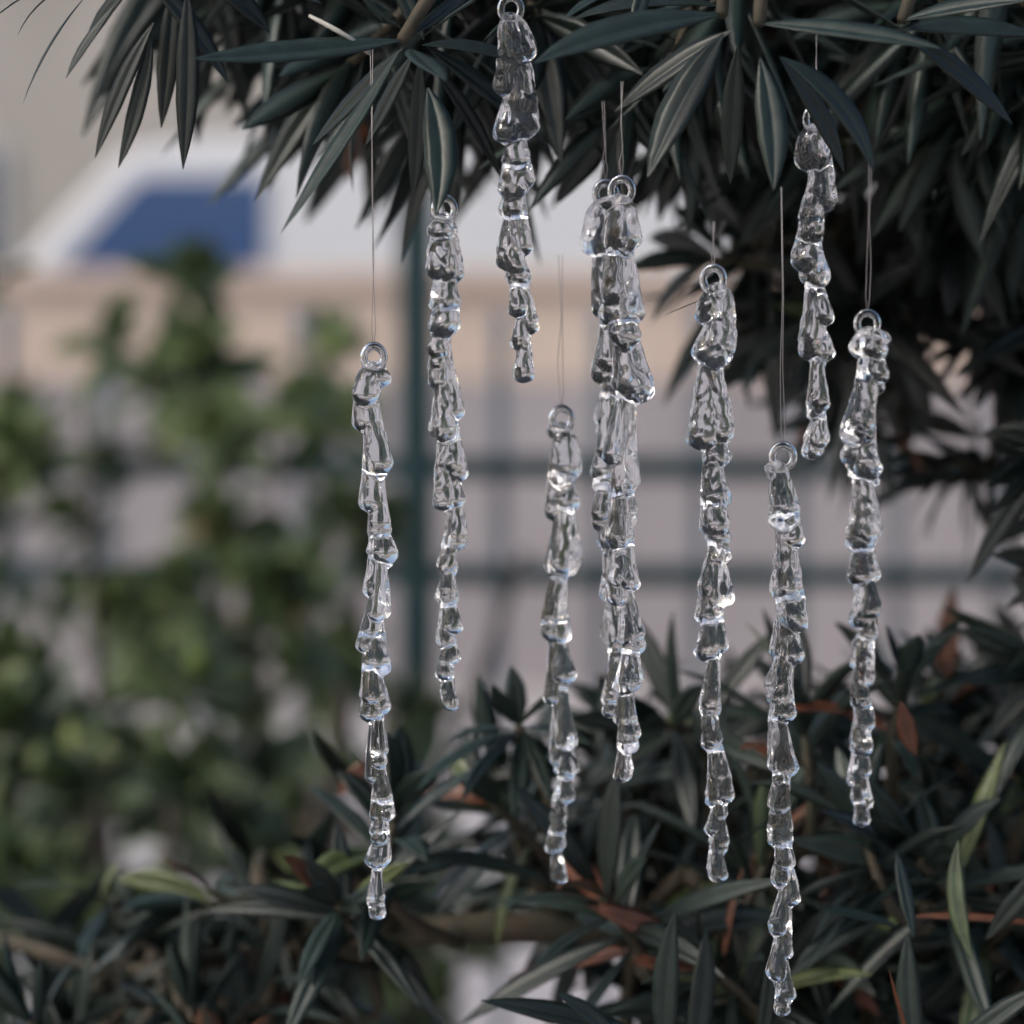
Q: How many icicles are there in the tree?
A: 10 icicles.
